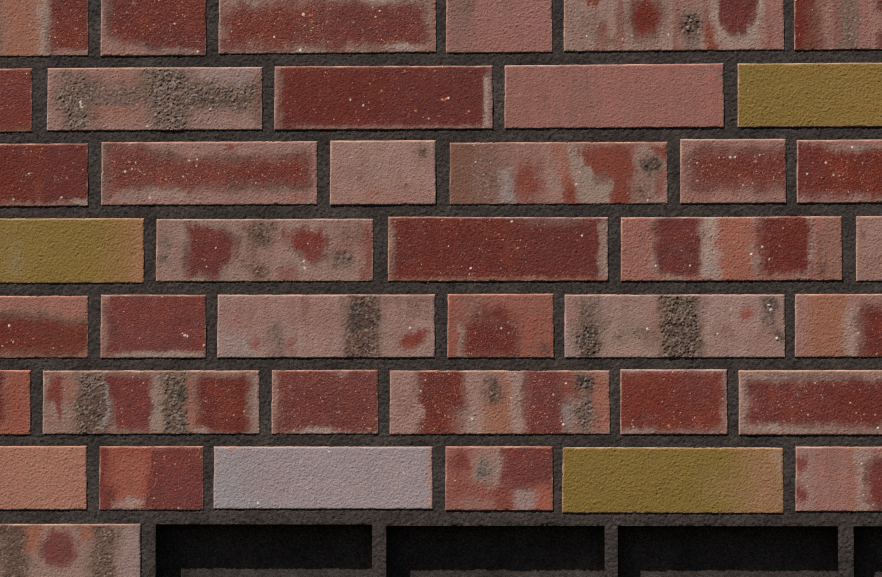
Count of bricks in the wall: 41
